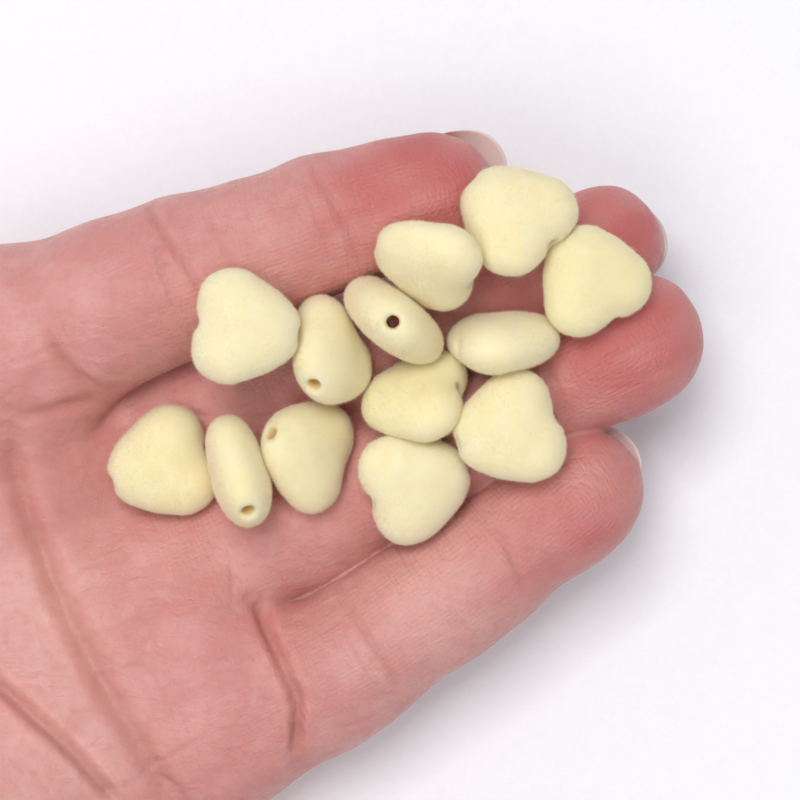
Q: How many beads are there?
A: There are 13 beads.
